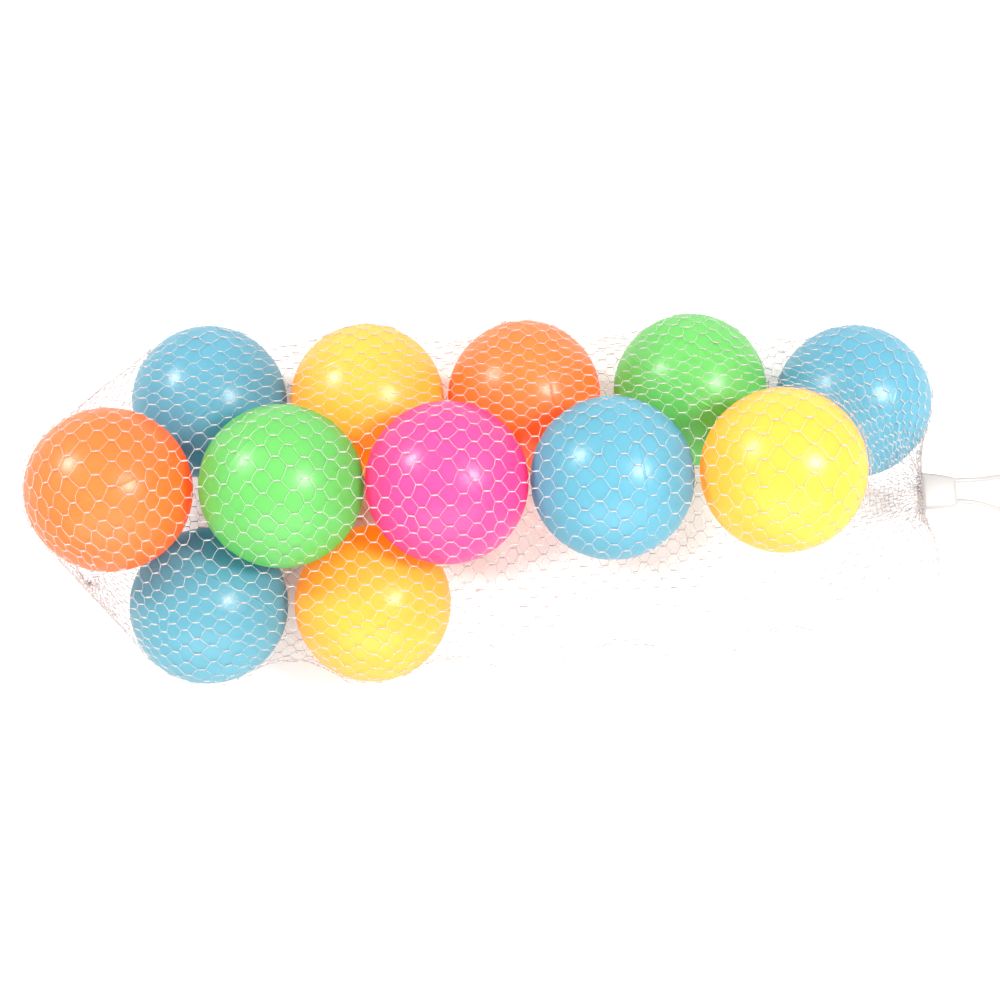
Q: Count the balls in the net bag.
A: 12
